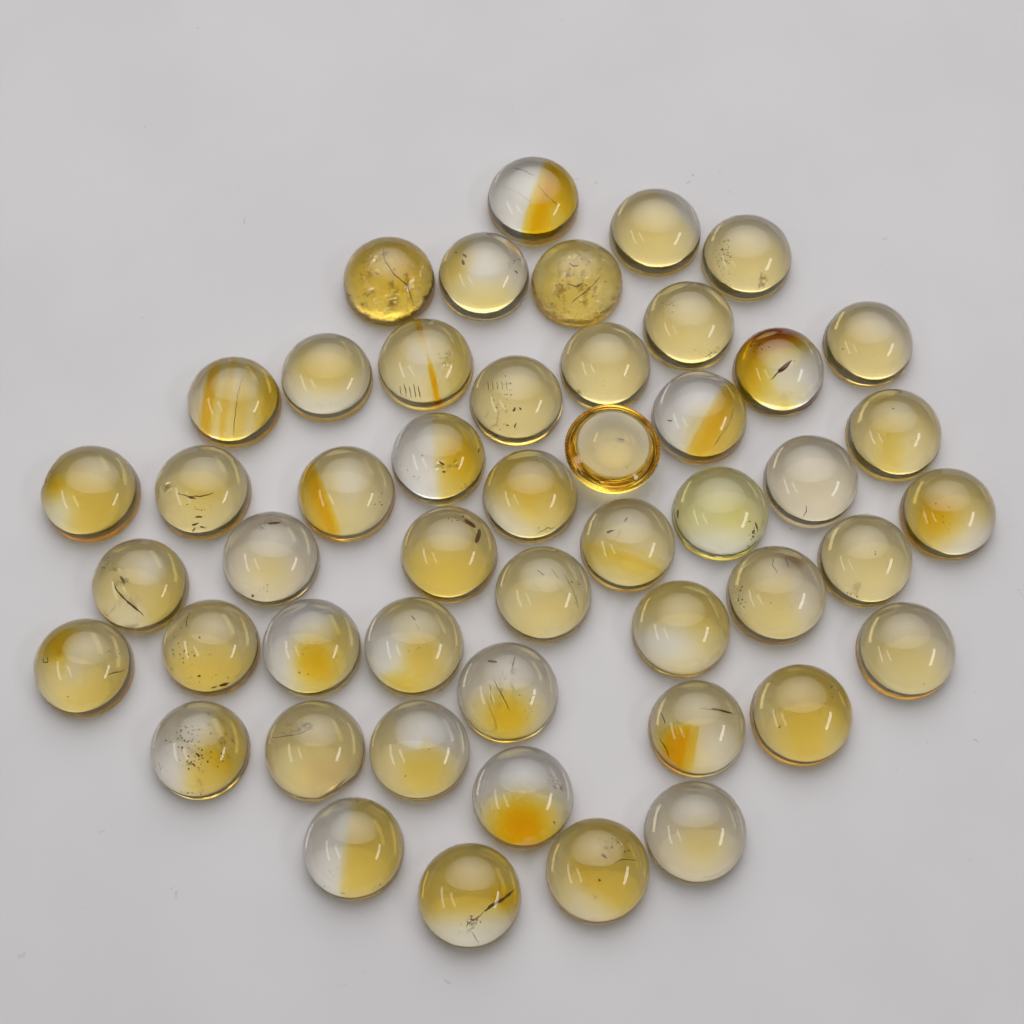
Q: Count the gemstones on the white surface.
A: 49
